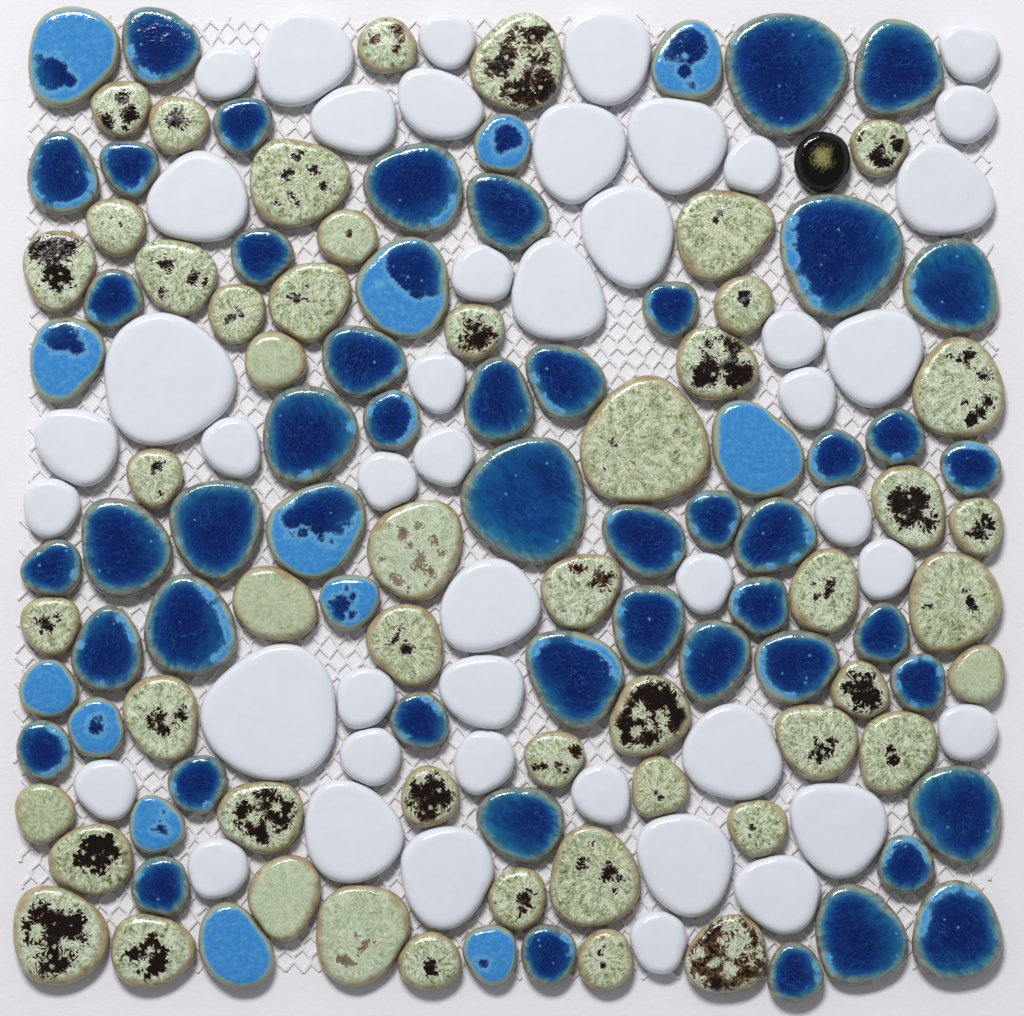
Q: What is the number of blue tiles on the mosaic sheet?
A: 61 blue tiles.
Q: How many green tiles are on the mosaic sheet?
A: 51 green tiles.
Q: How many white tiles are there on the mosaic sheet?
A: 46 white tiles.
